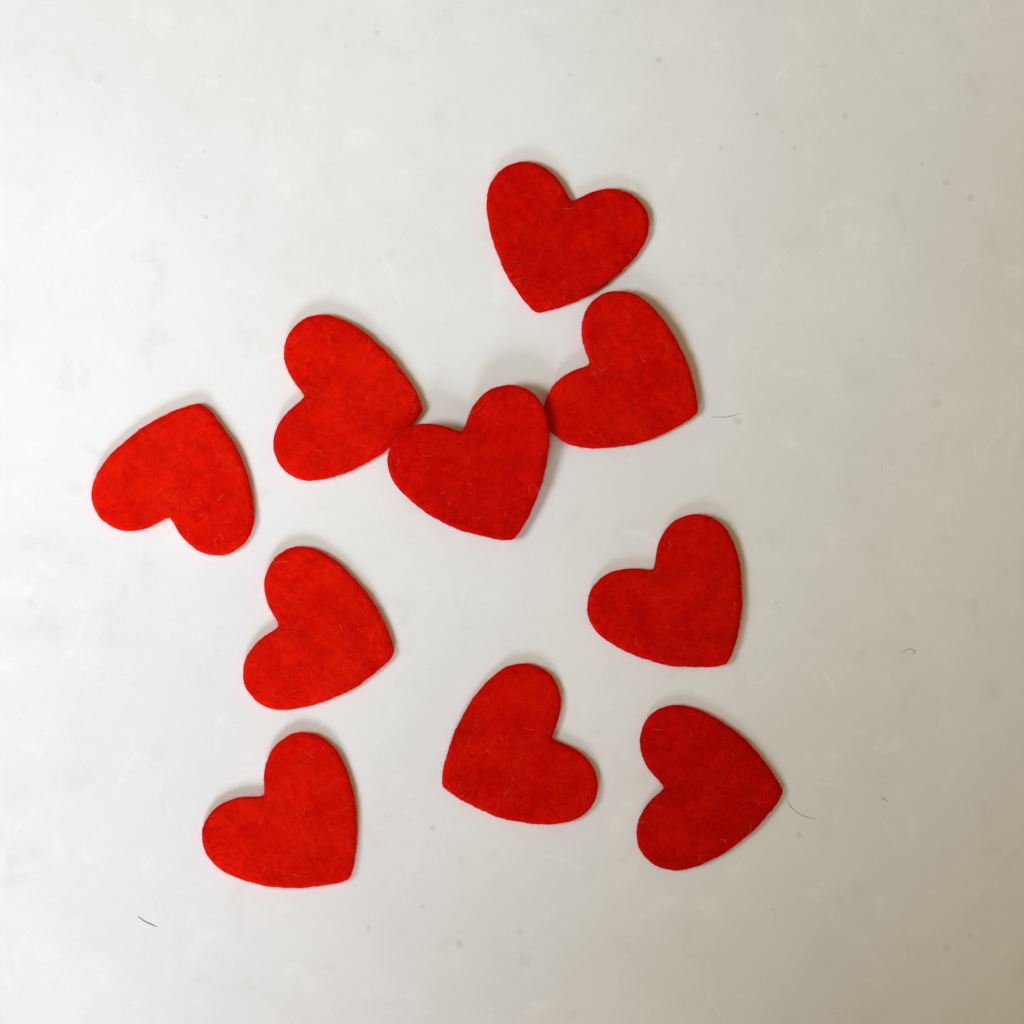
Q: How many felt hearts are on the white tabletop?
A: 10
